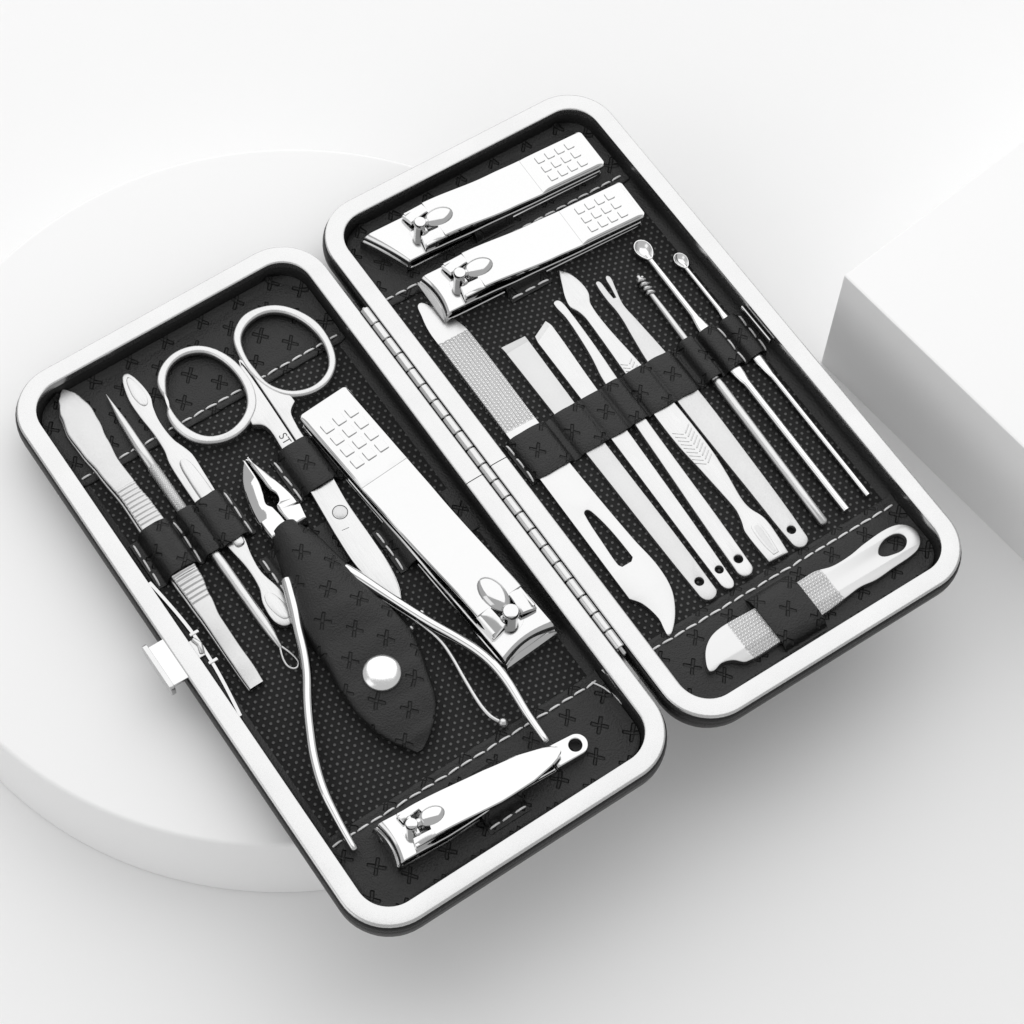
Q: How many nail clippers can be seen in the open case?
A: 4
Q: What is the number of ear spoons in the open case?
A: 2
